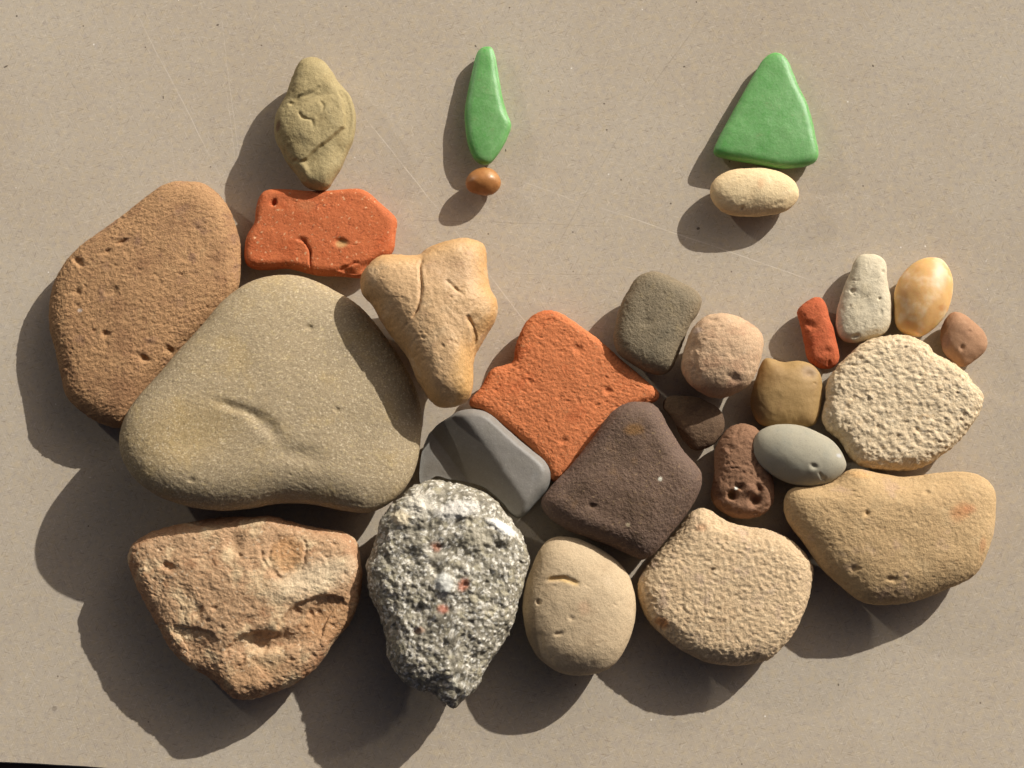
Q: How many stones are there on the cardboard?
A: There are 26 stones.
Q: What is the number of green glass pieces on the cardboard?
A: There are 2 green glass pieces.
